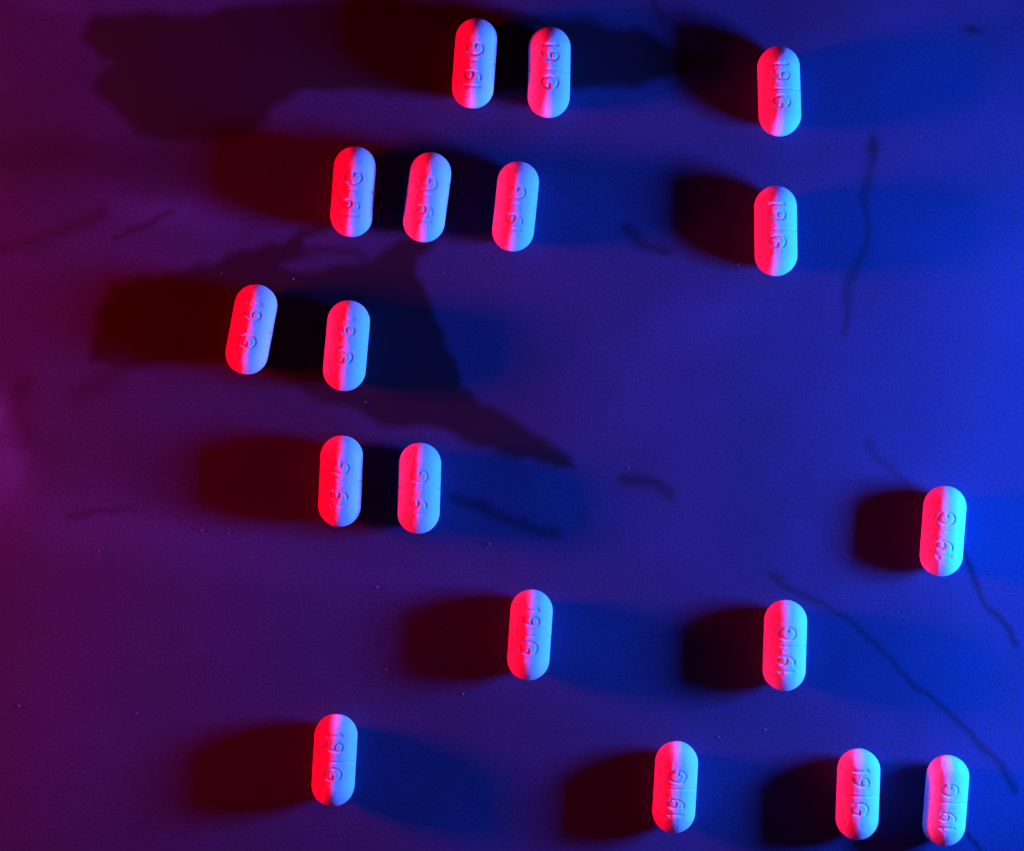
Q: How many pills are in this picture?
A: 18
